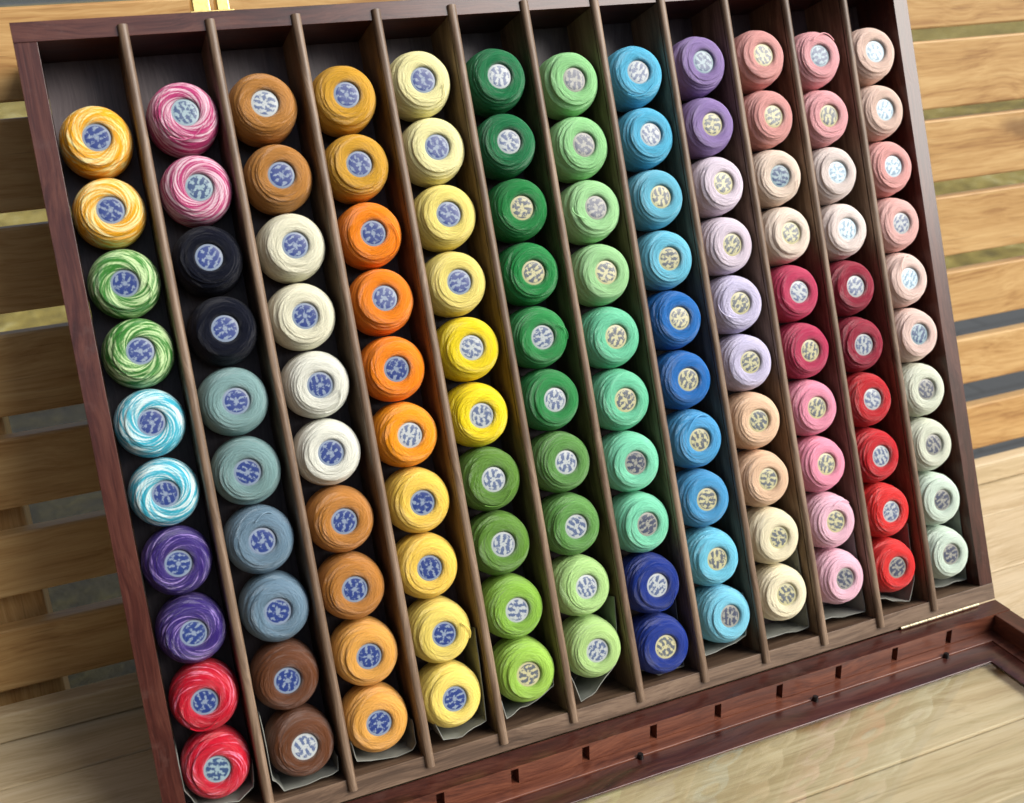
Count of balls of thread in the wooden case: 120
